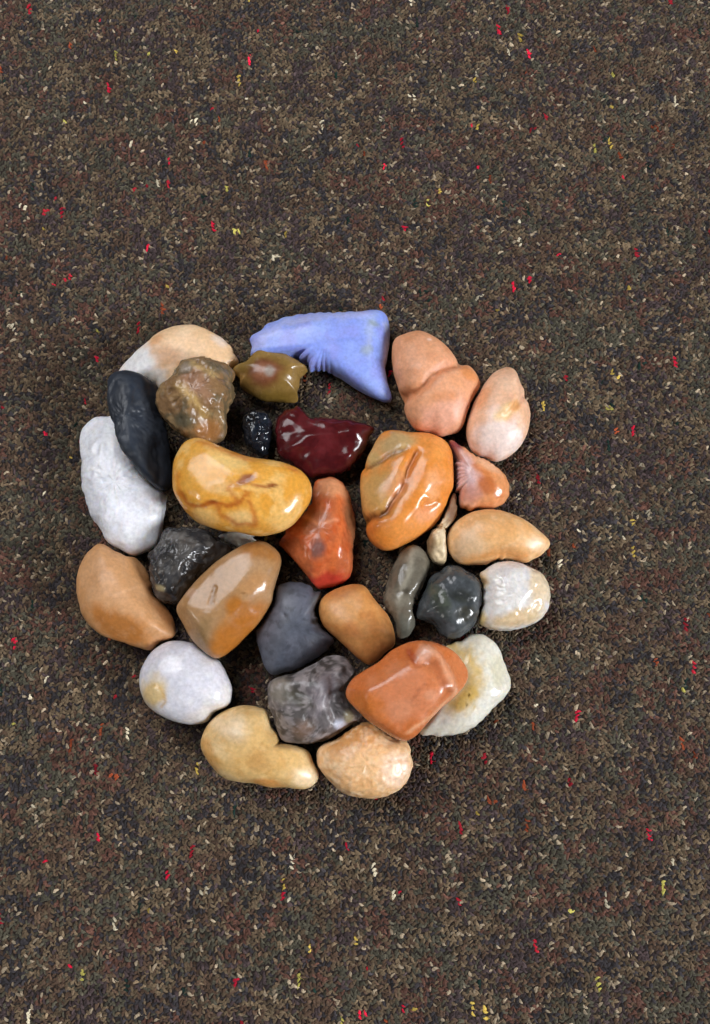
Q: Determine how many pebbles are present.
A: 31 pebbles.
